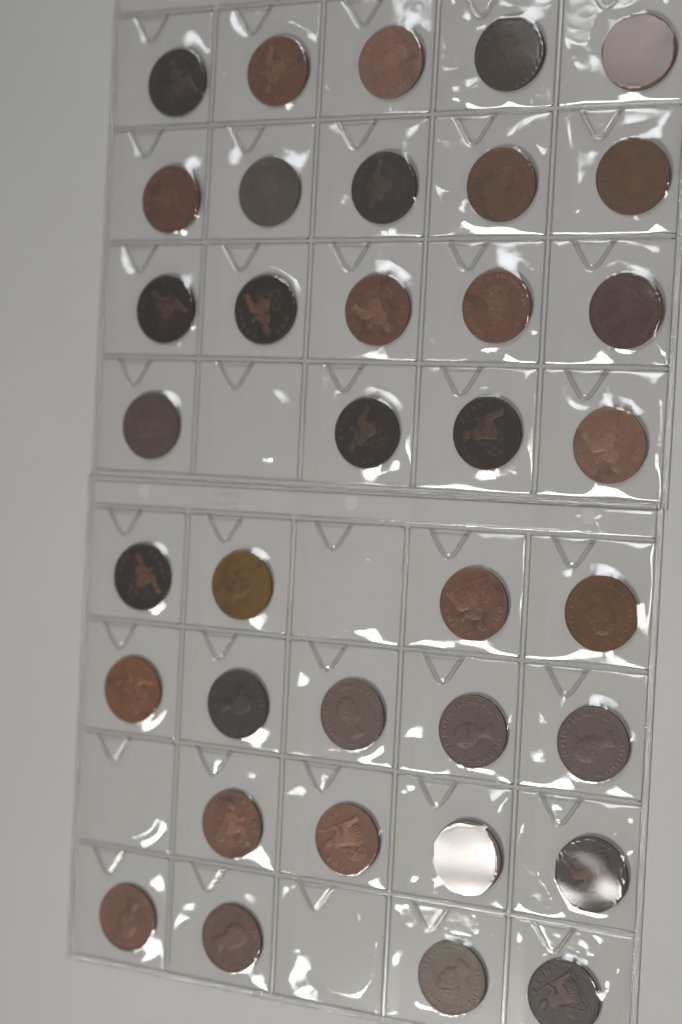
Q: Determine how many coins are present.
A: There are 36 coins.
